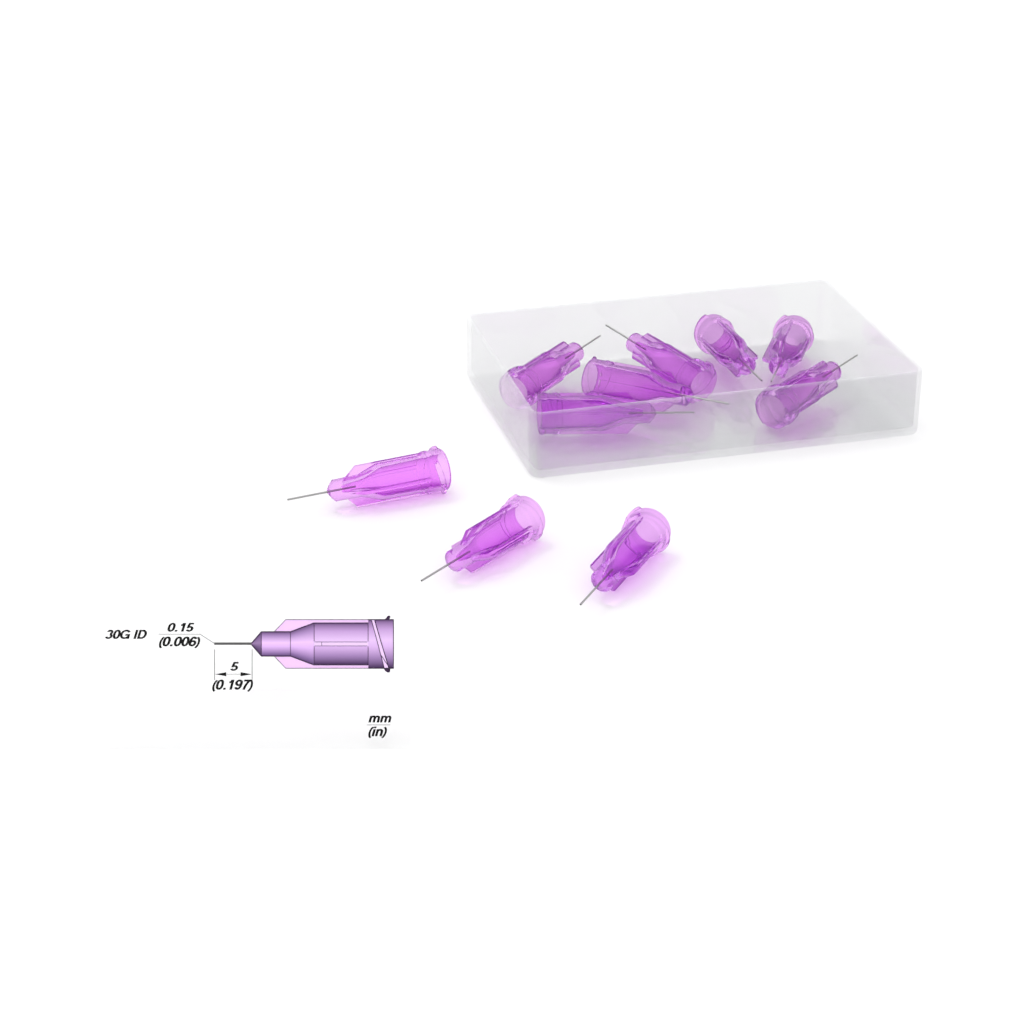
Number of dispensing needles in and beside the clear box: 10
